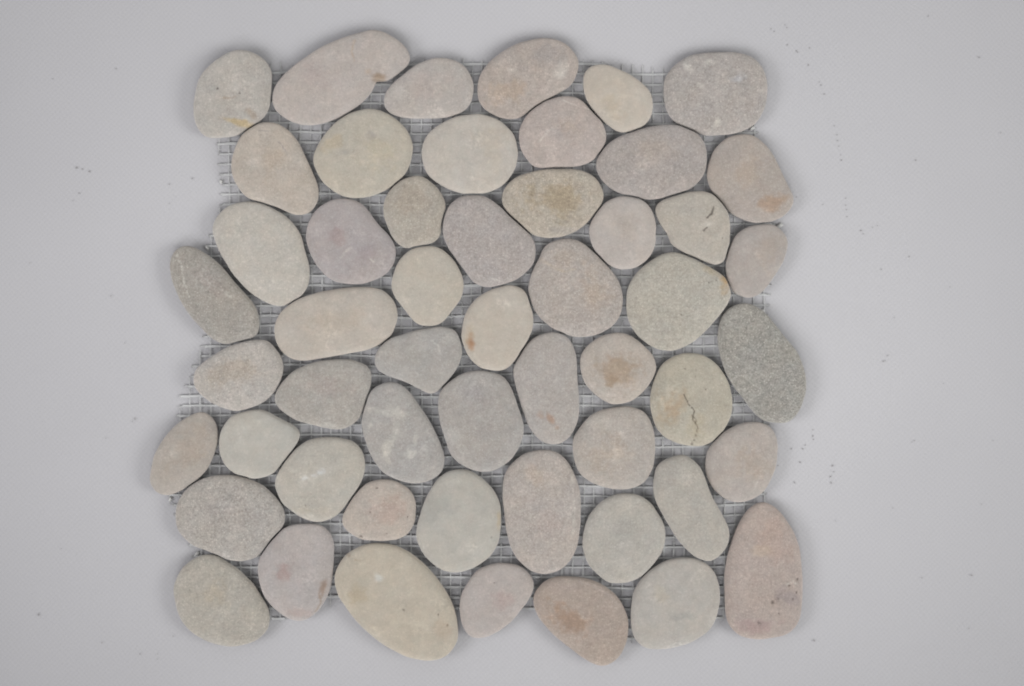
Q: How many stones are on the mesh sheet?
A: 53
